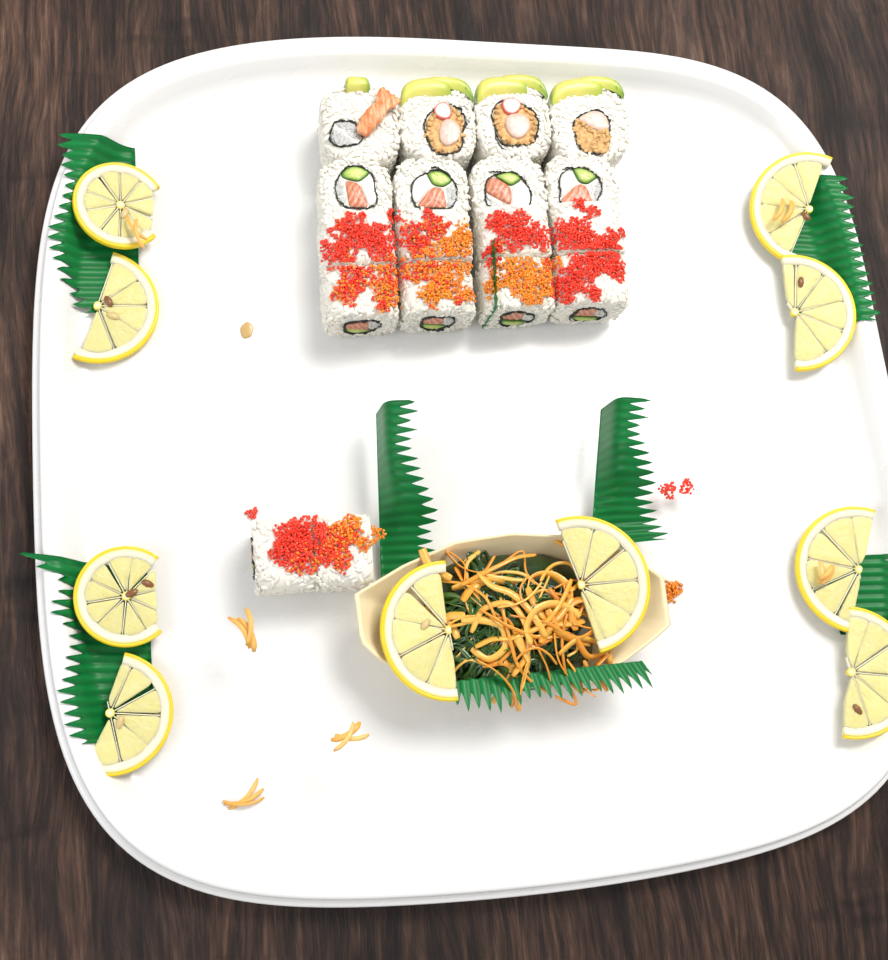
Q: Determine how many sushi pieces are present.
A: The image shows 18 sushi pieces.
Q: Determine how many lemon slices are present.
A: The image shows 10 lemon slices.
